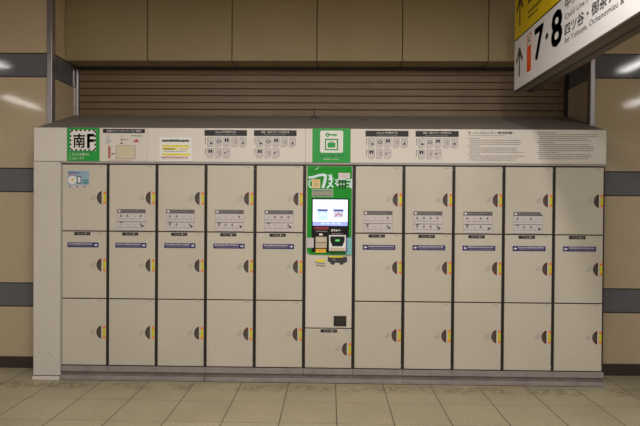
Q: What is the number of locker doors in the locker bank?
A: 31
